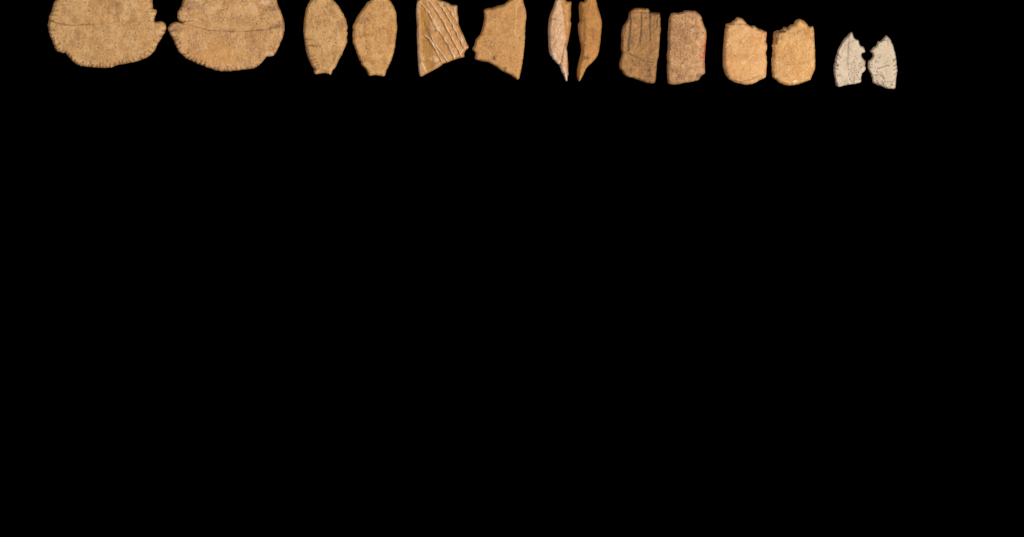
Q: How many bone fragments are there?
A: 14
